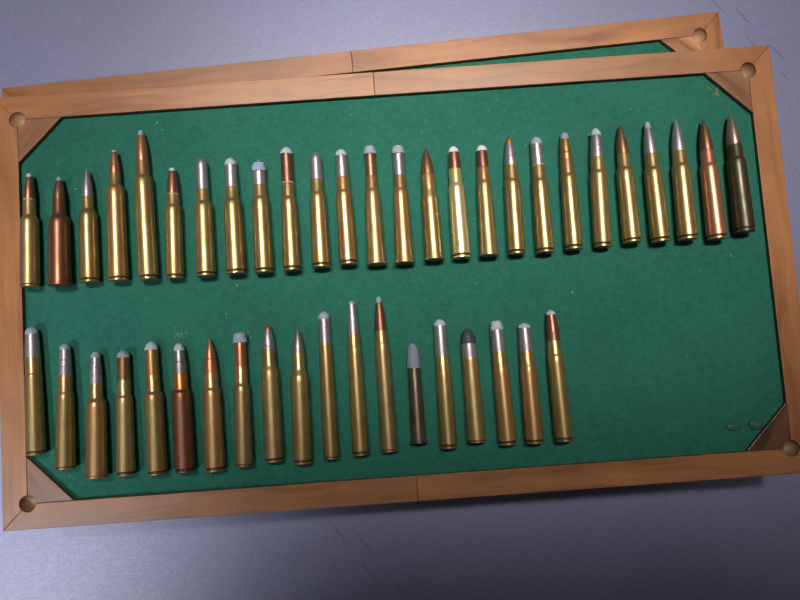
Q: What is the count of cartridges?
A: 45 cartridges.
